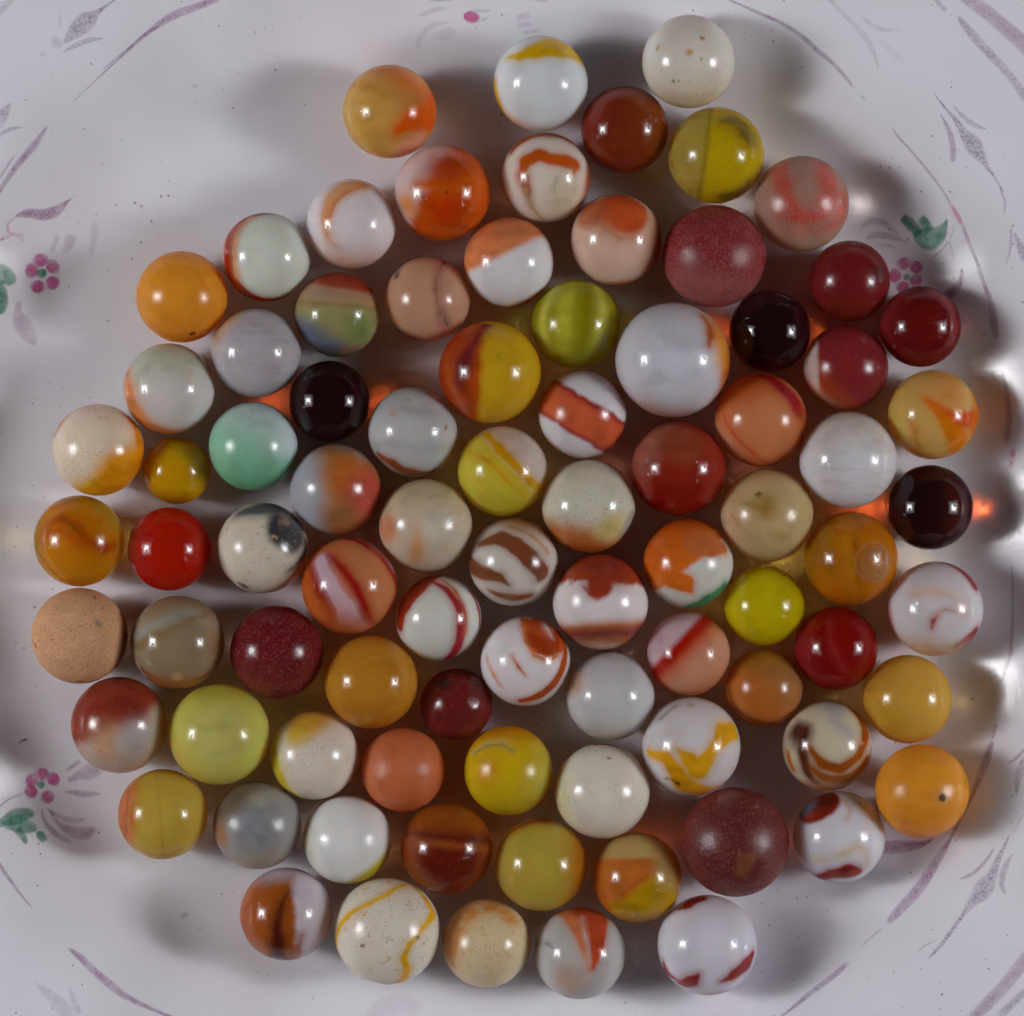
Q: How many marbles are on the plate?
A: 85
